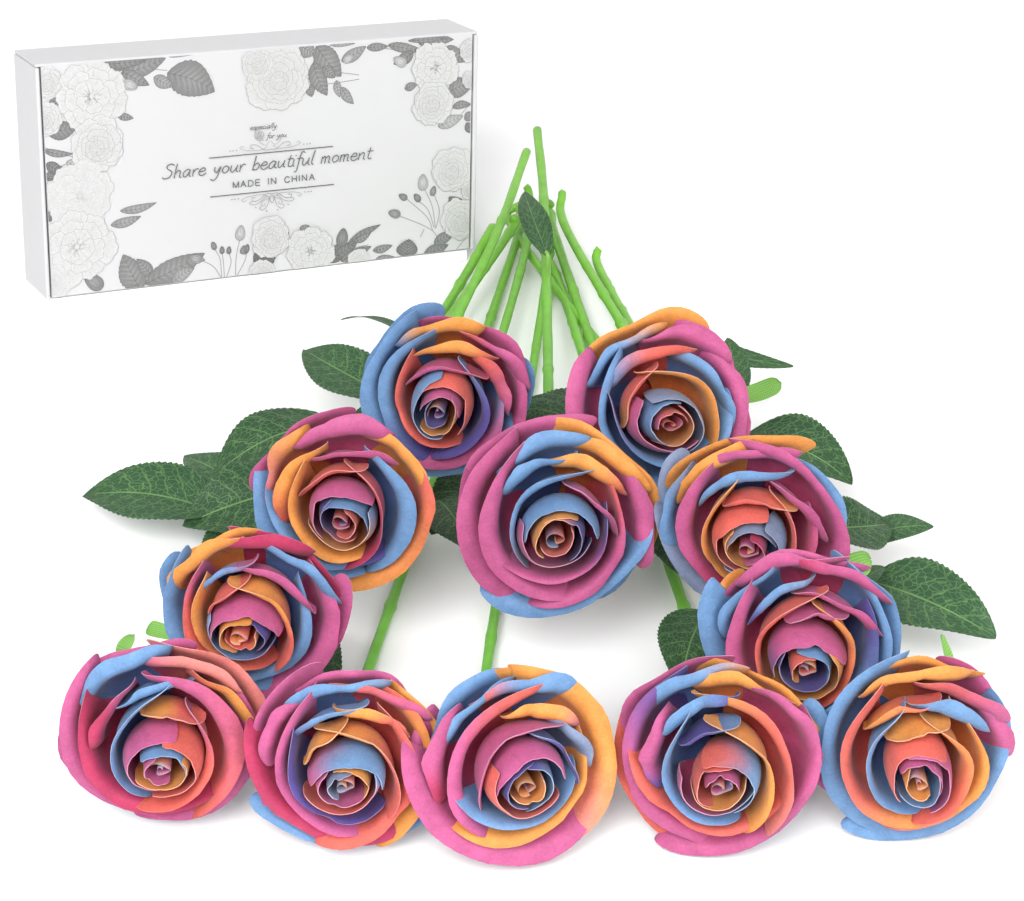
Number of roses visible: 12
